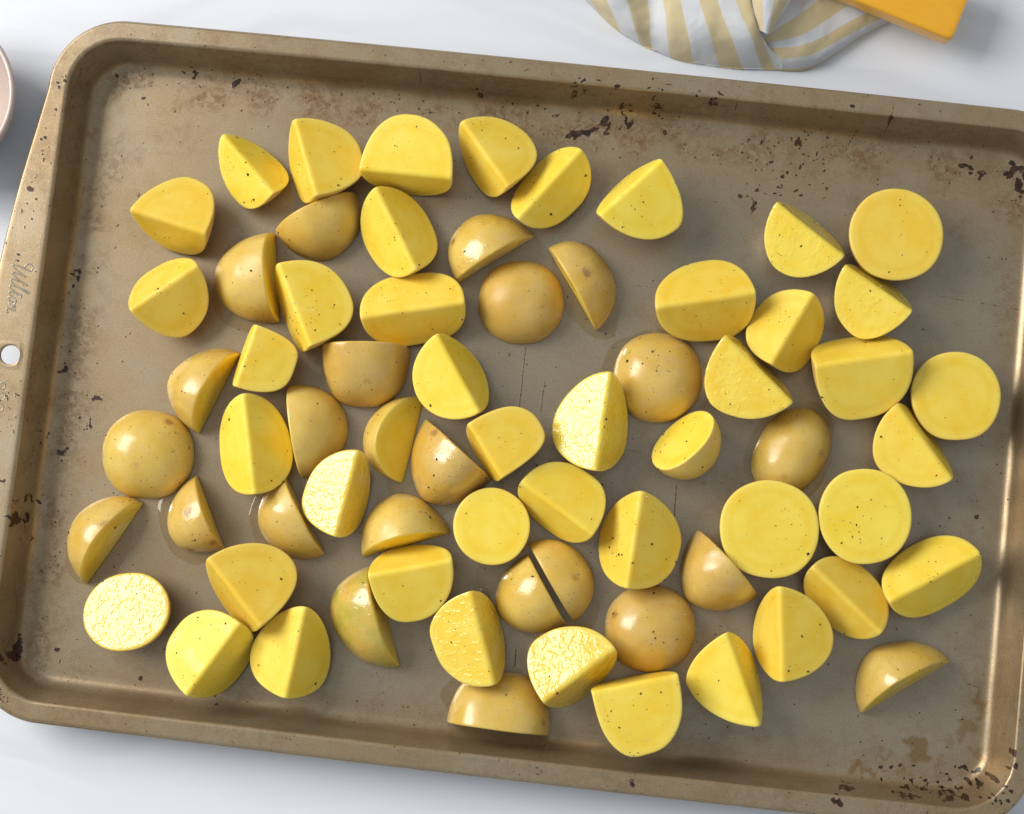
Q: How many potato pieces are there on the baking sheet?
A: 68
